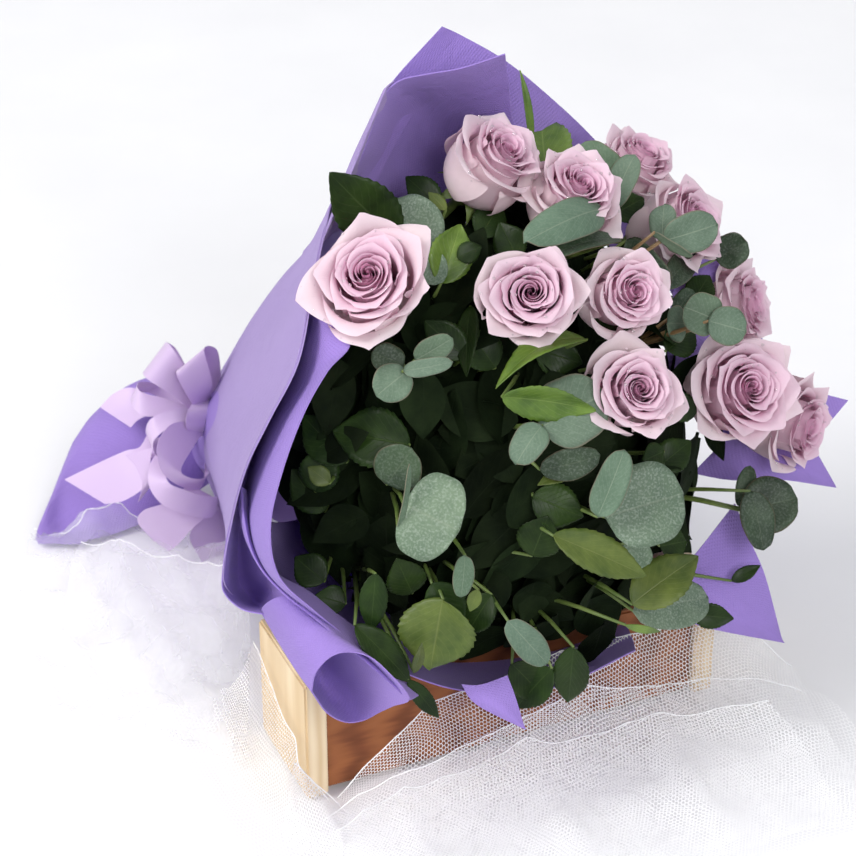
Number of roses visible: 11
